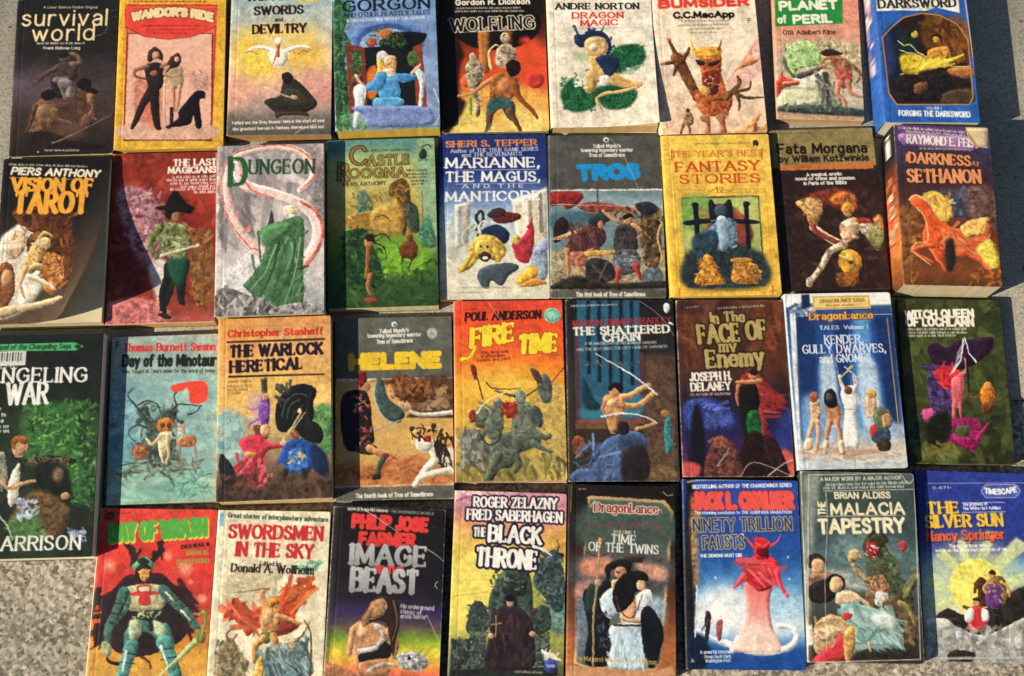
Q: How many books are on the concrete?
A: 35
